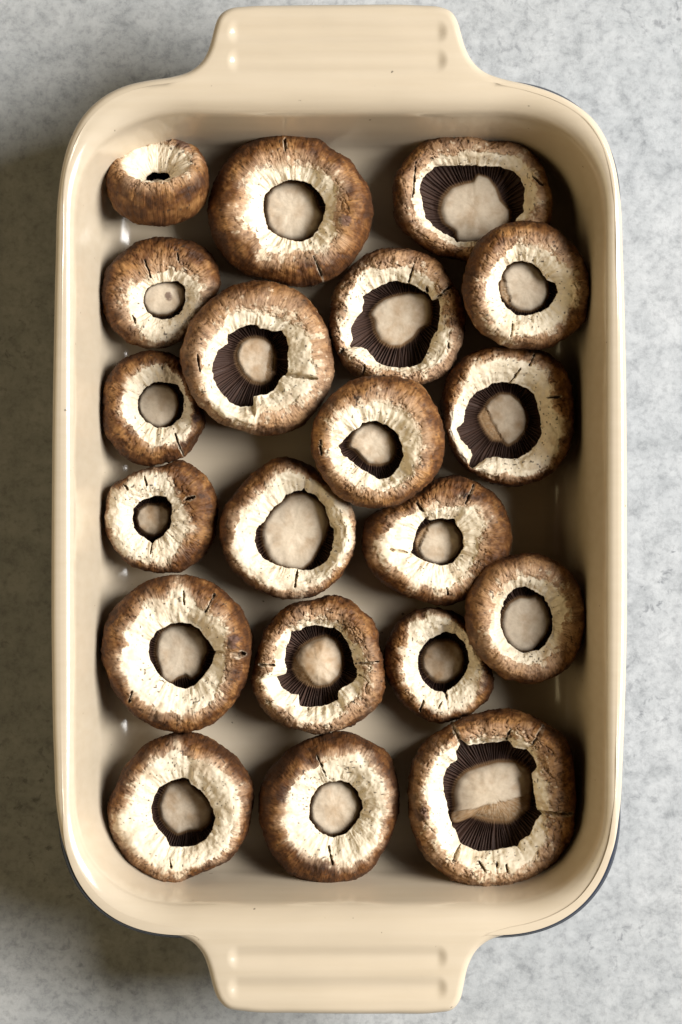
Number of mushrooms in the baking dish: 20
